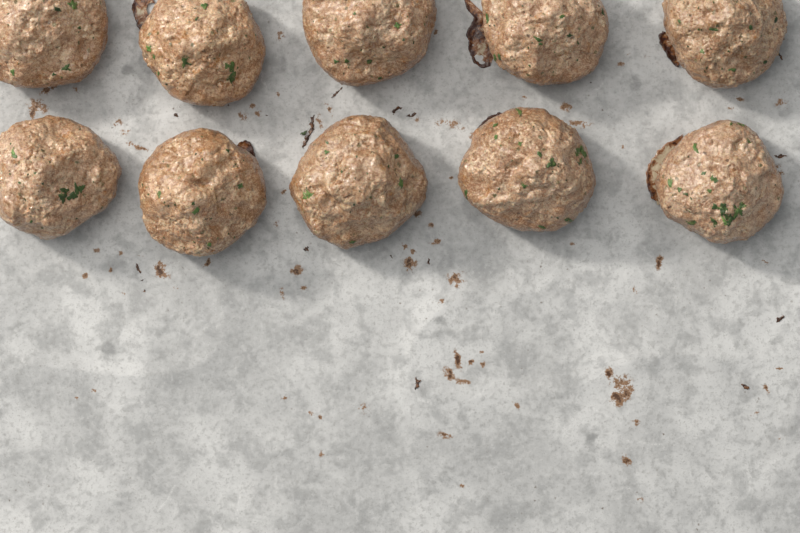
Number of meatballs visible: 10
